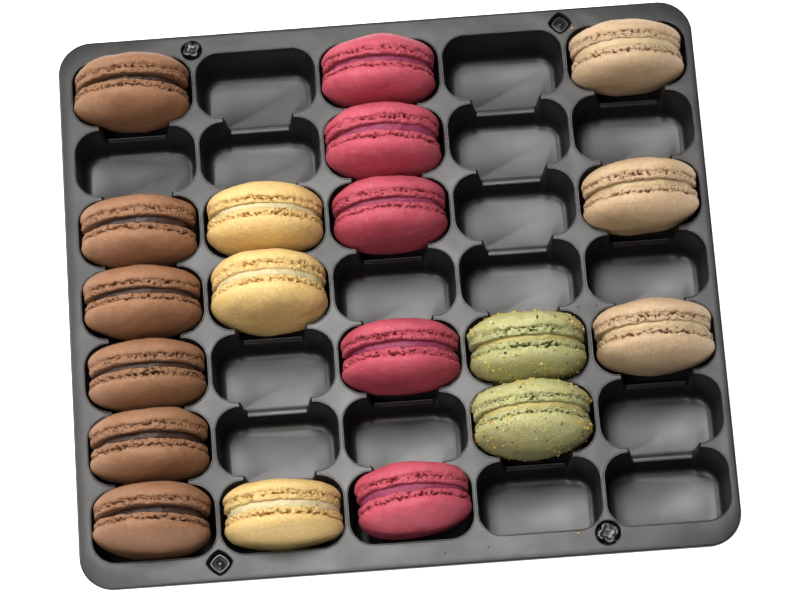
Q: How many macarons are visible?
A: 19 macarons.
